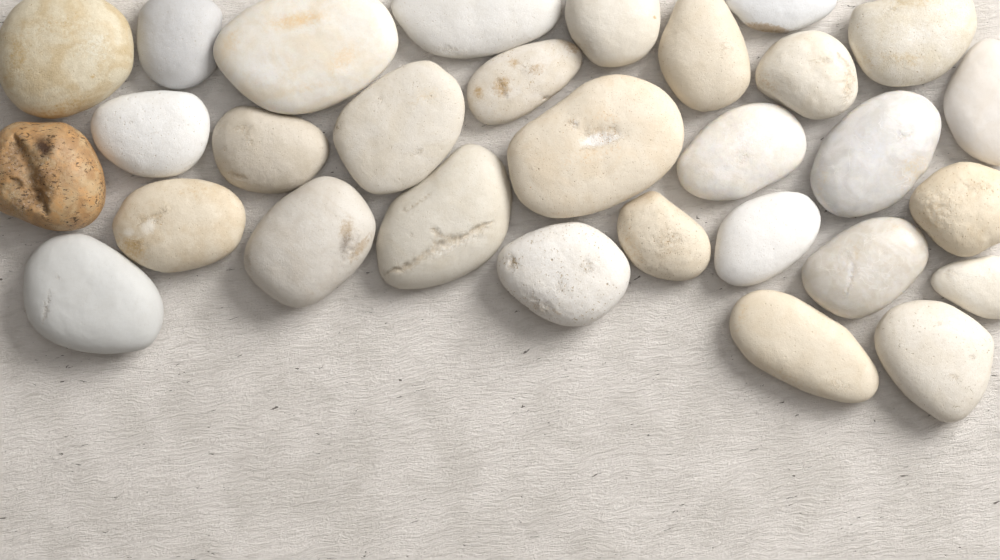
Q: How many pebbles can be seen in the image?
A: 30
